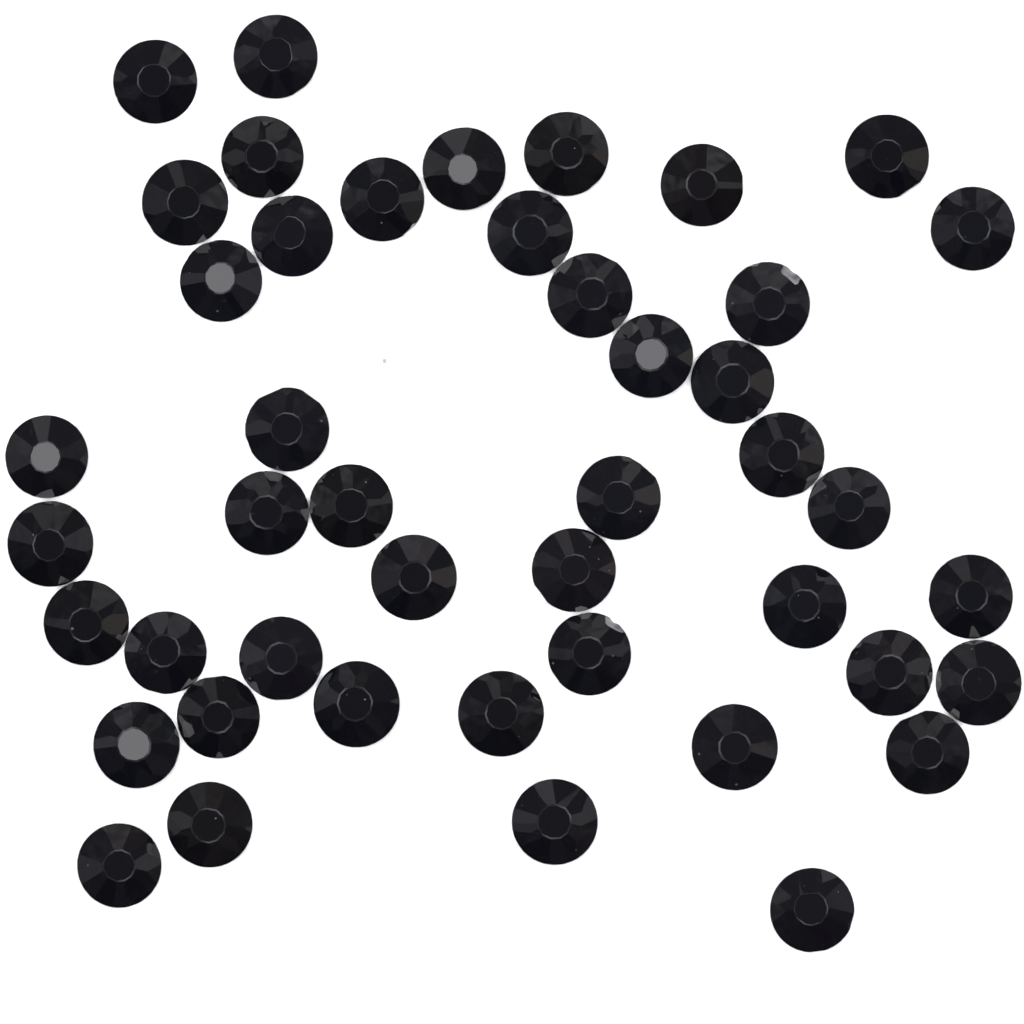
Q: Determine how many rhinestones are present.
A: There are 45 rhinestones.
